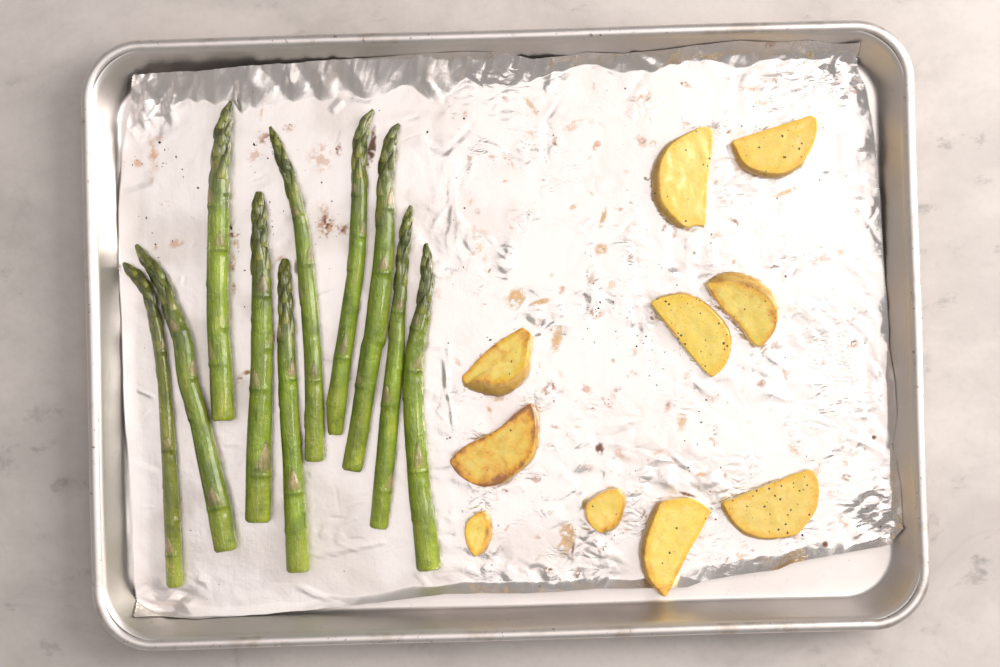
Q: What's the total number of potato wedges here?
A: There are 10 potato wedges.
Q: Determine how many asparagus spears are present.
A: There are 10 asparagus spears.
